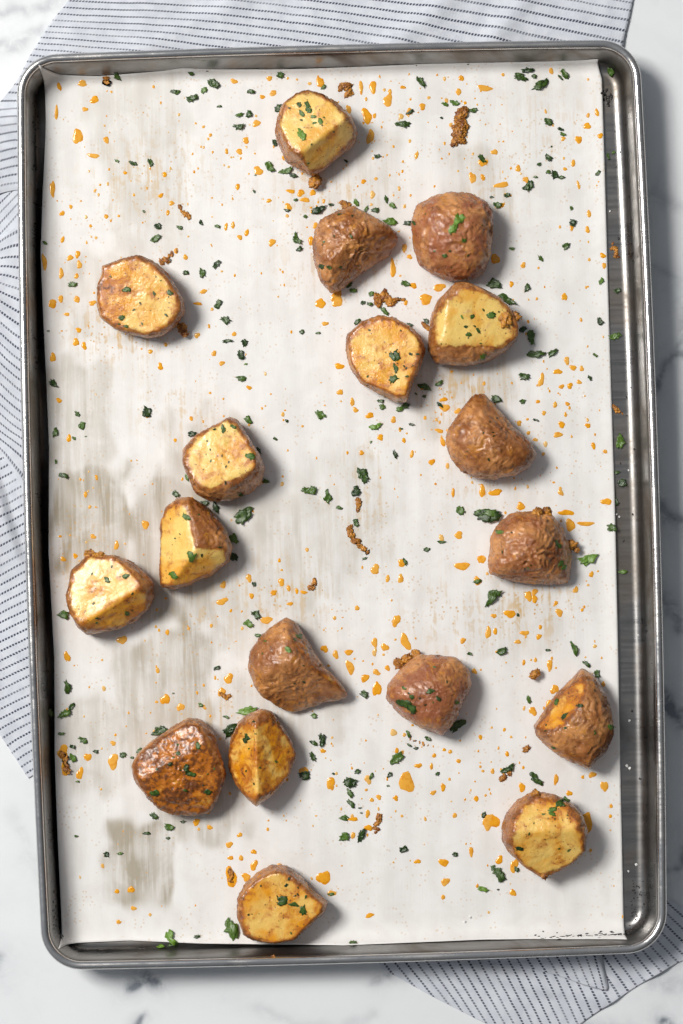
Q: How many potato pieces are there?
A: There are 18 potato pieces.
